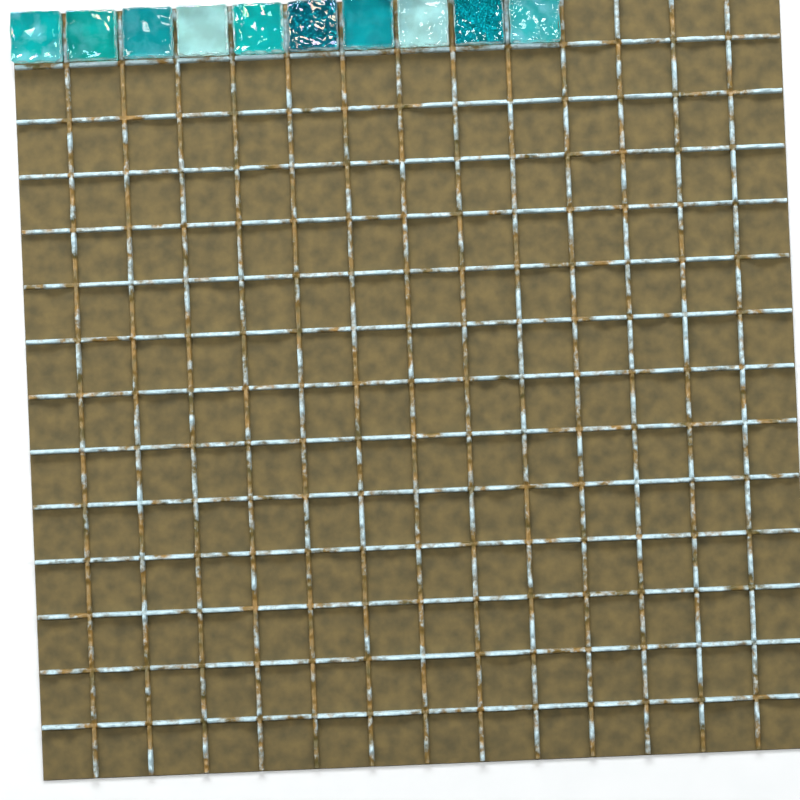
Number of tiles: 10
